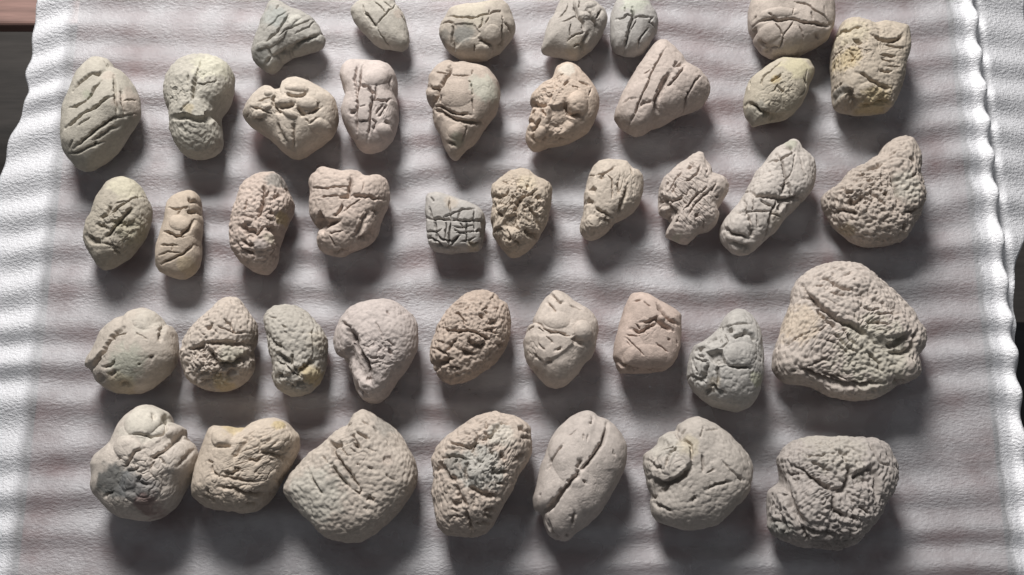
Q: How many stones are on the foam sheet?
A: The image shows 41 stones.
